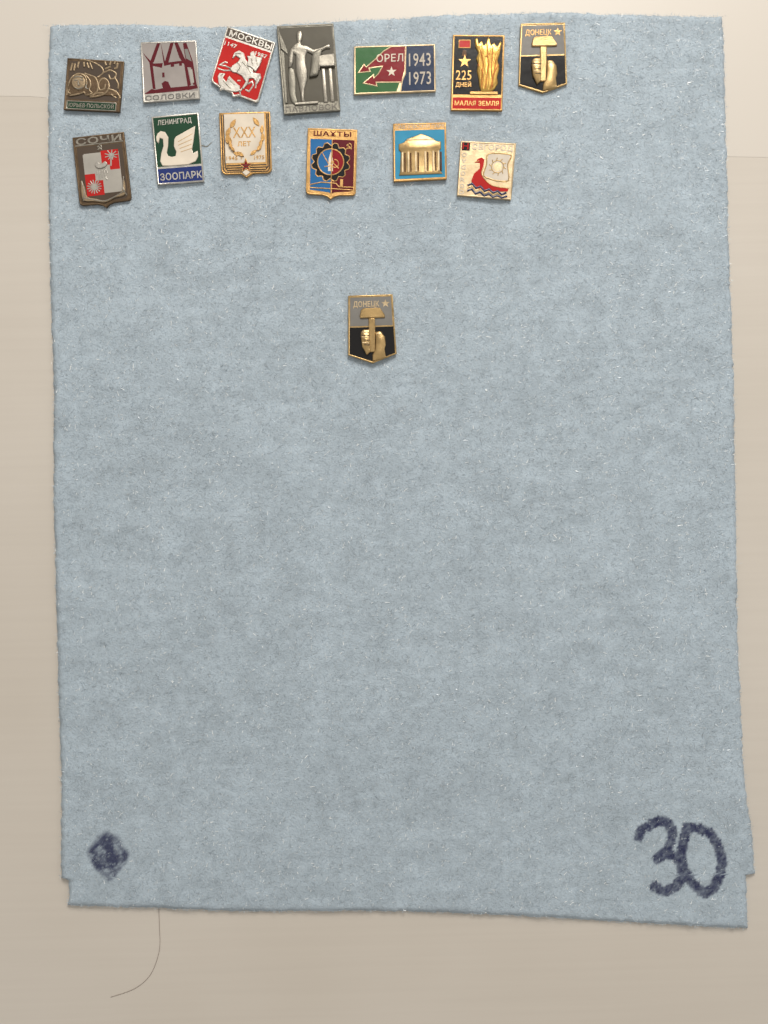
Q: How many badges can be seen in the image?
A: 14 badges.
